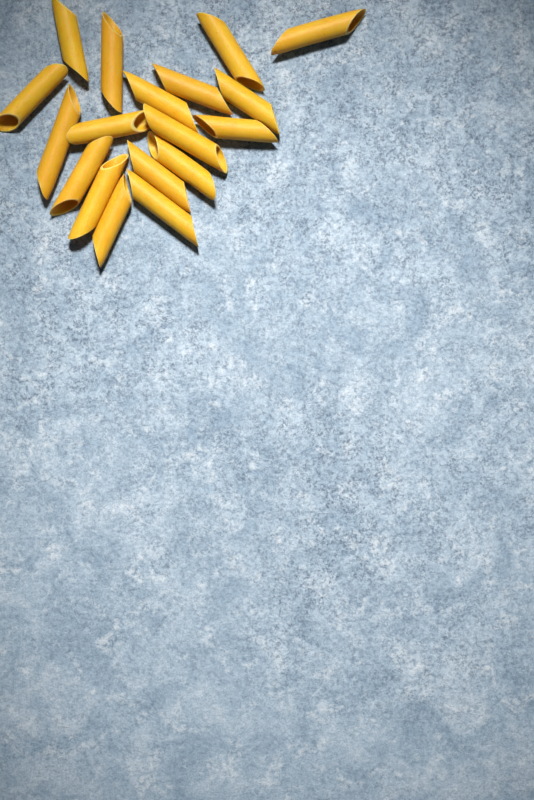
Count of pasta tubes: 18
